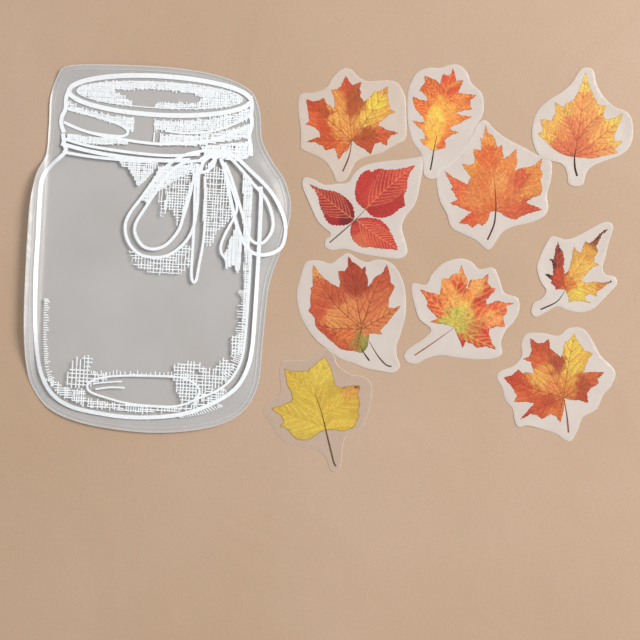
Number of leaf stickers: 10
